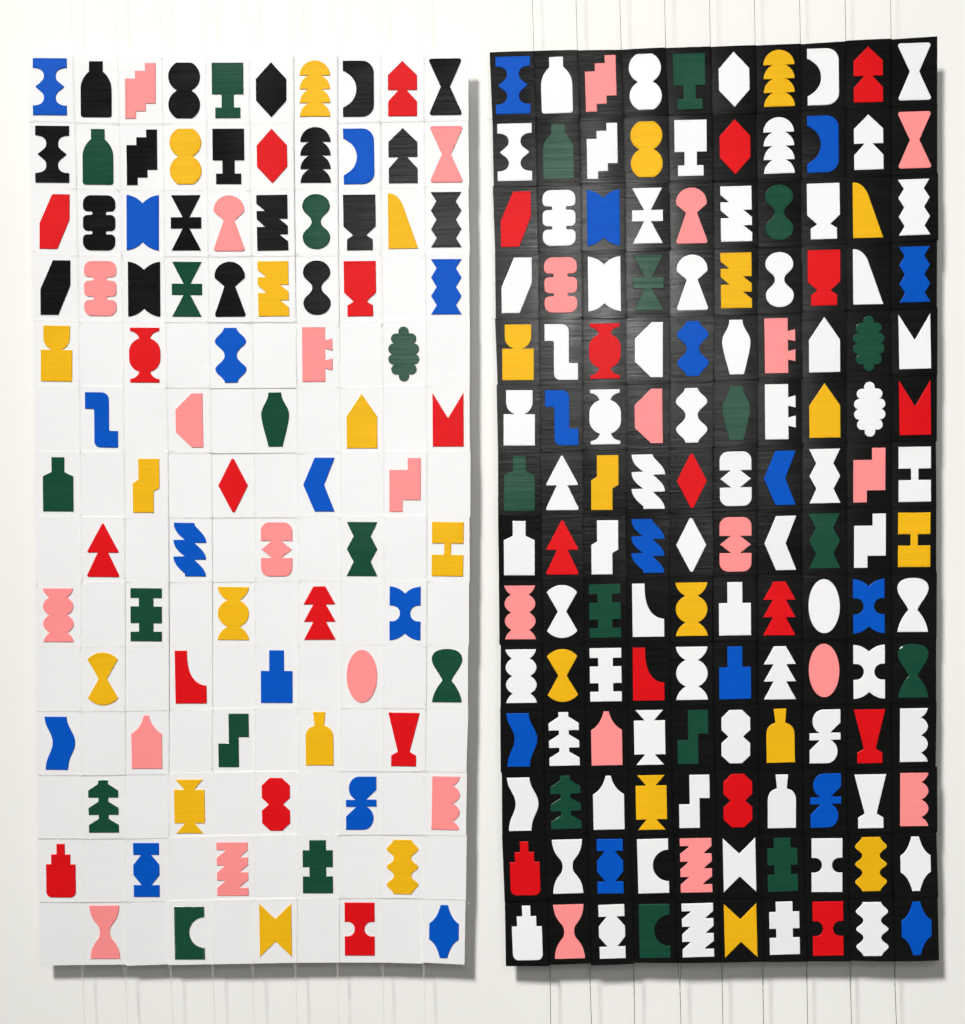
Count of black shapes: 19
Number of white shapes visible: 70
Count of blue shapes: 28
